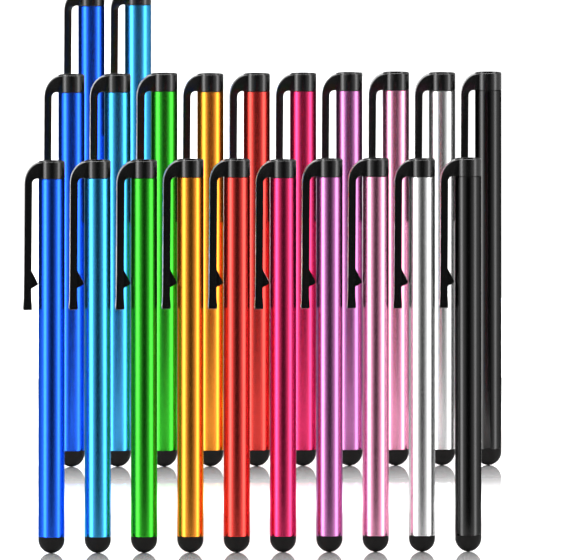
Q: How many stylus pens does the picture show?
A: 22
